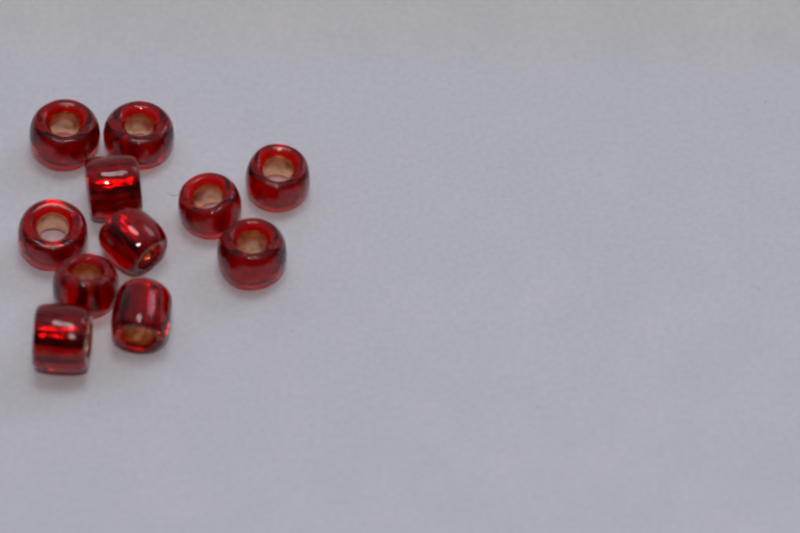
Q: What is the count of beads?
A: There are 11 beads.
